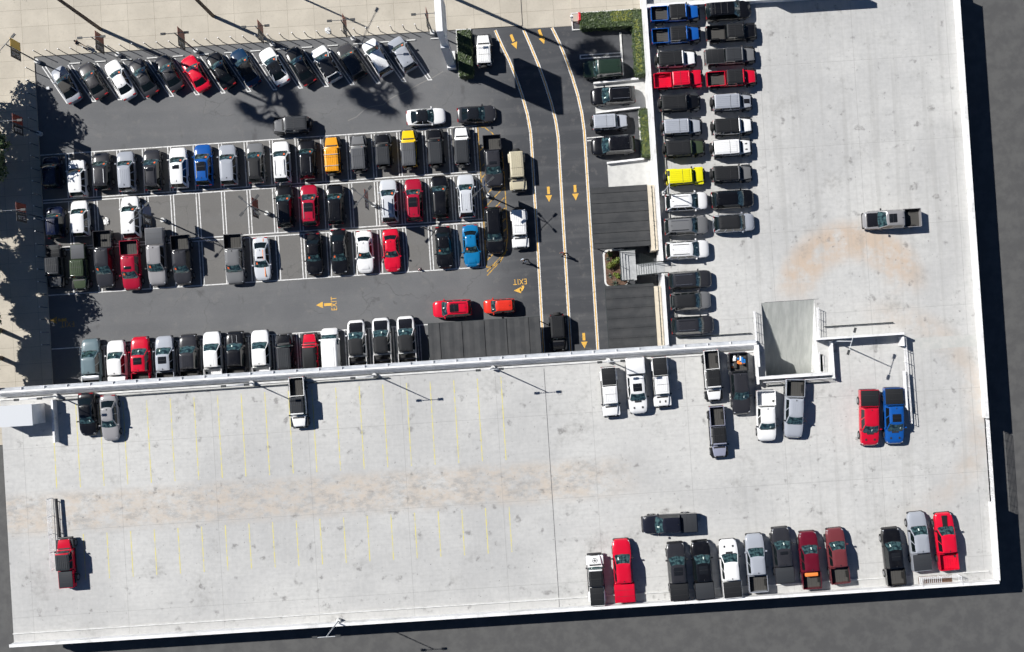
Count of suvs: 63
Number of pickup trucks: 51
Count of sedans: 21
